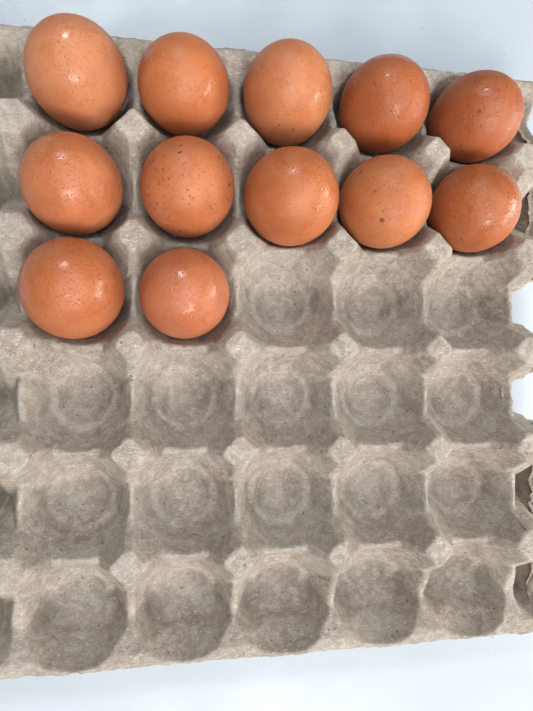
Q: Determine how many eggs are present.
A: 12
